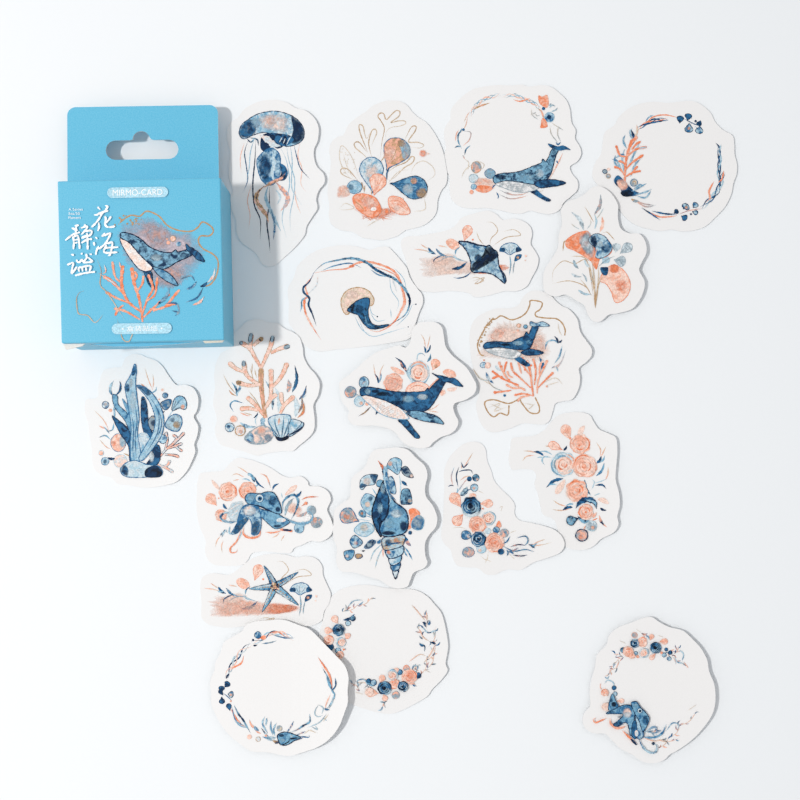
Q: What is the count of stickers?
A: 19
